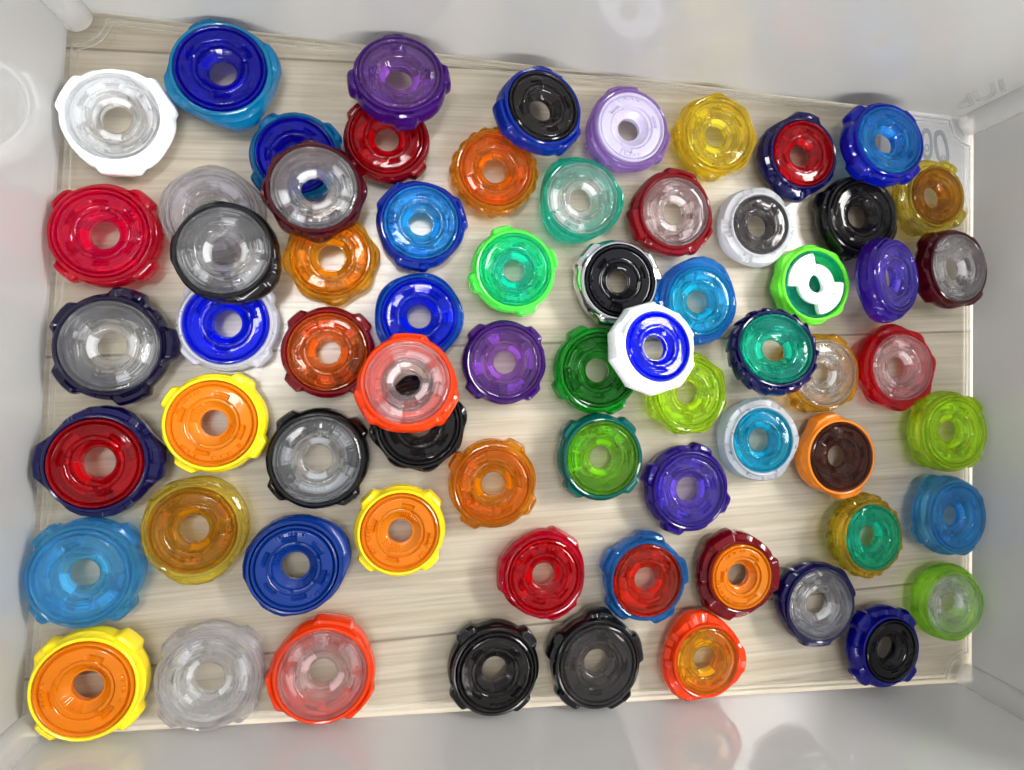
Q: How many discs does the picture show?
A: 68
